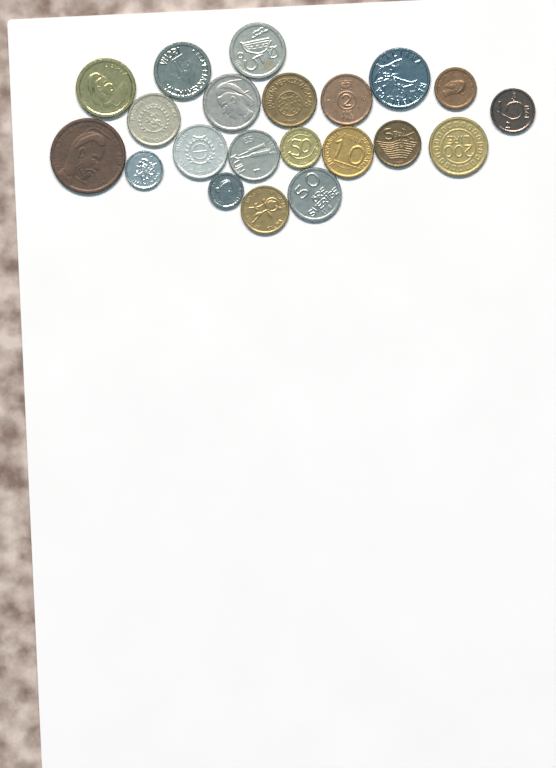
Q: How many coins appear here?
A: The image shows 21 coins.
